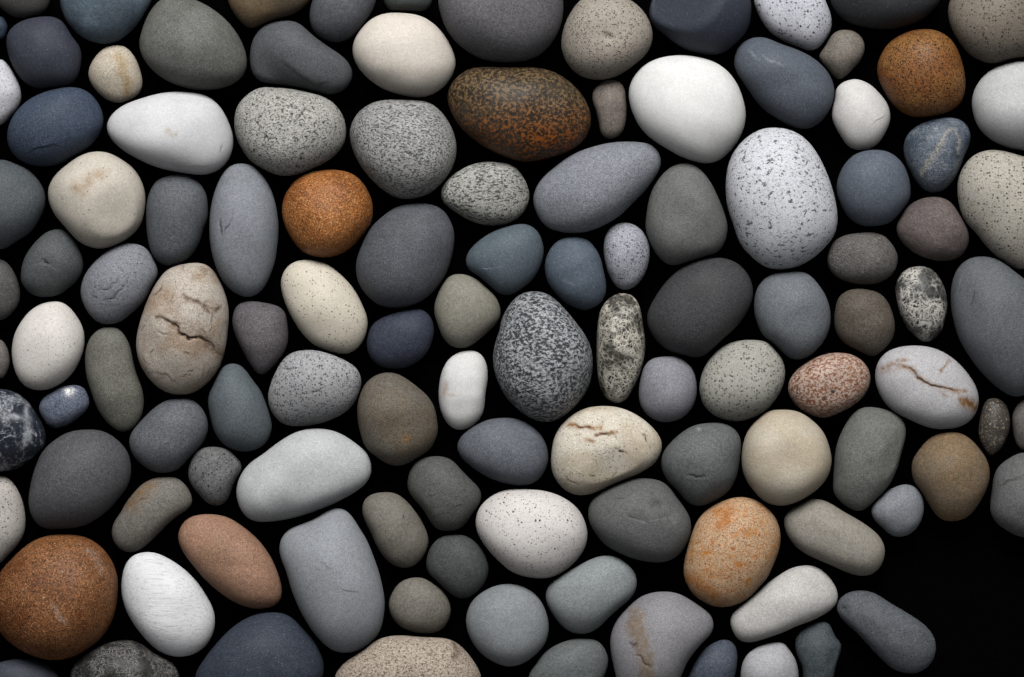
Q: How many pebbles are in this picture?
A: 117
